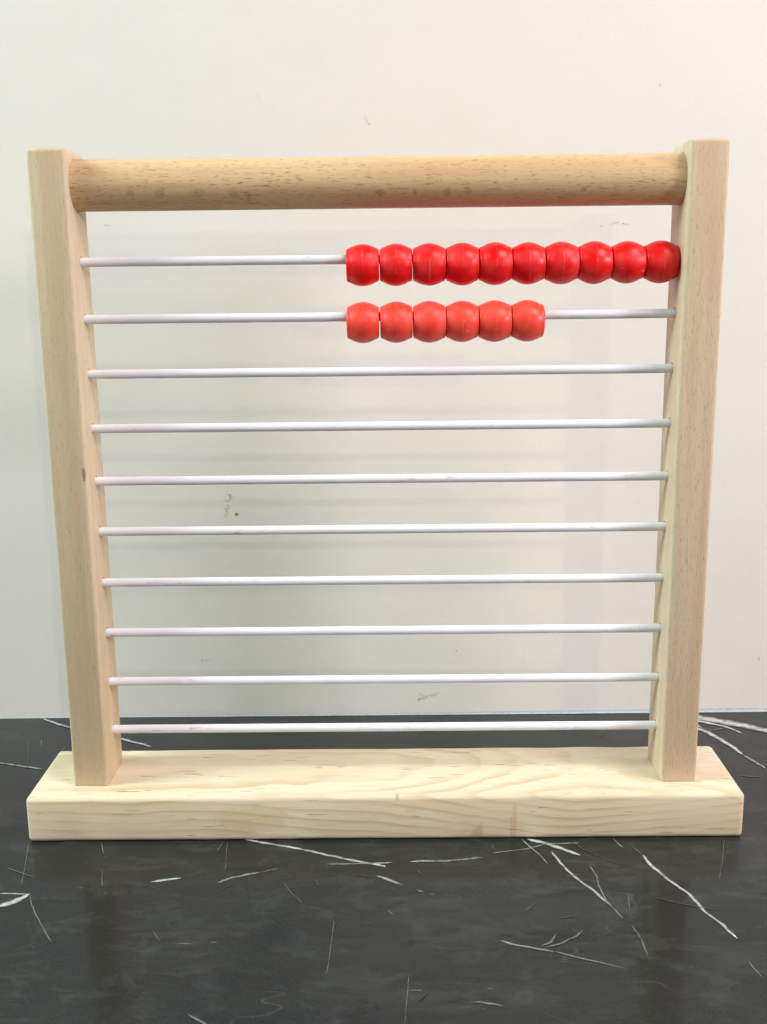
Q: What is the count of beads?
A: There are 16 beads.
